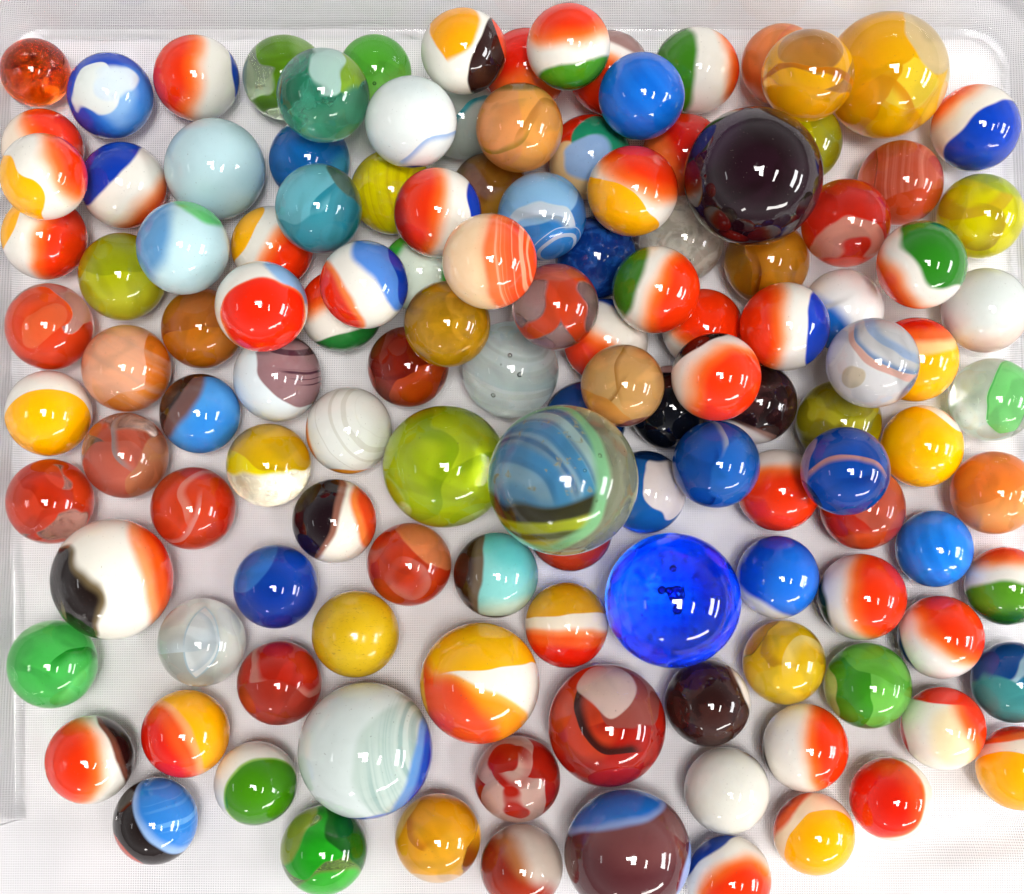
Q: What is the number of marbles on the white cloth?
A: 129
